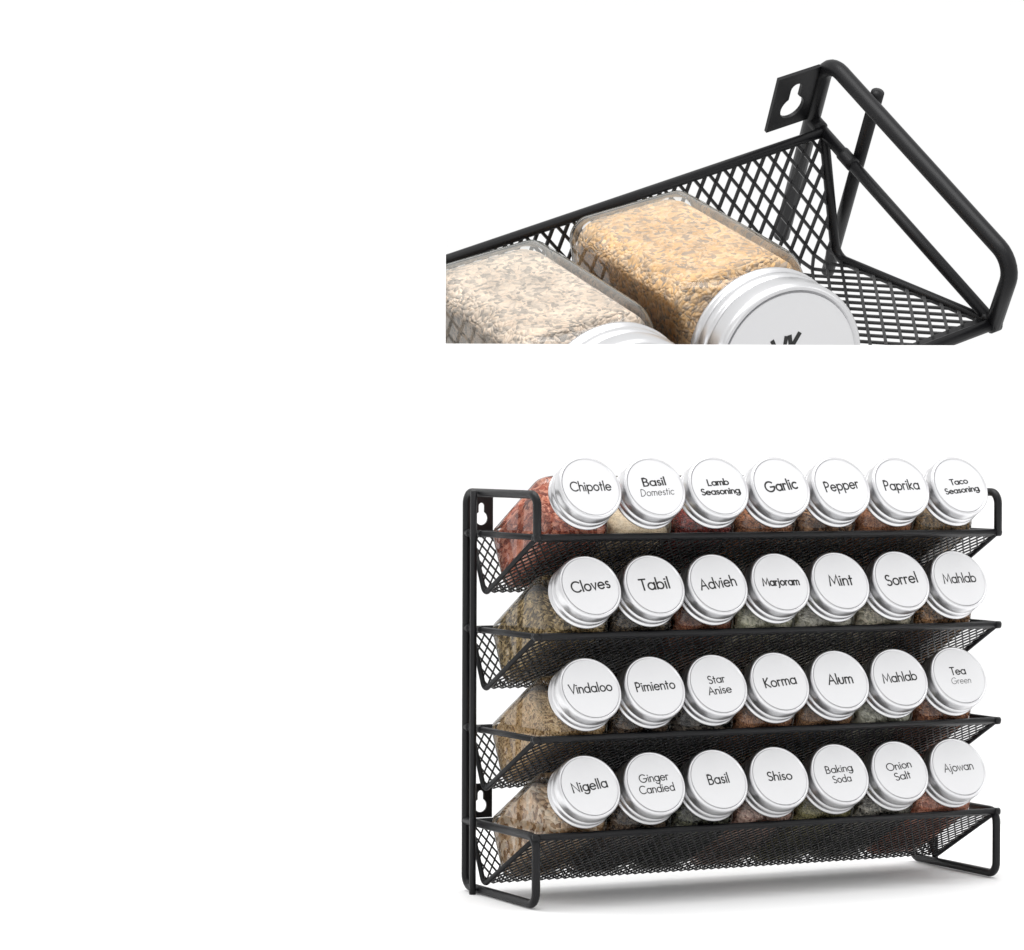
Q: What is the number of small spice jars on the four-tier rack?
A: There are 28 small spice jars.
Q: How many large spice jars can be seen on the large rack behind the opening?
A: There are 2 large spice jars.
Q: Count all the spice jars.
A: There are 30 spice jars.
